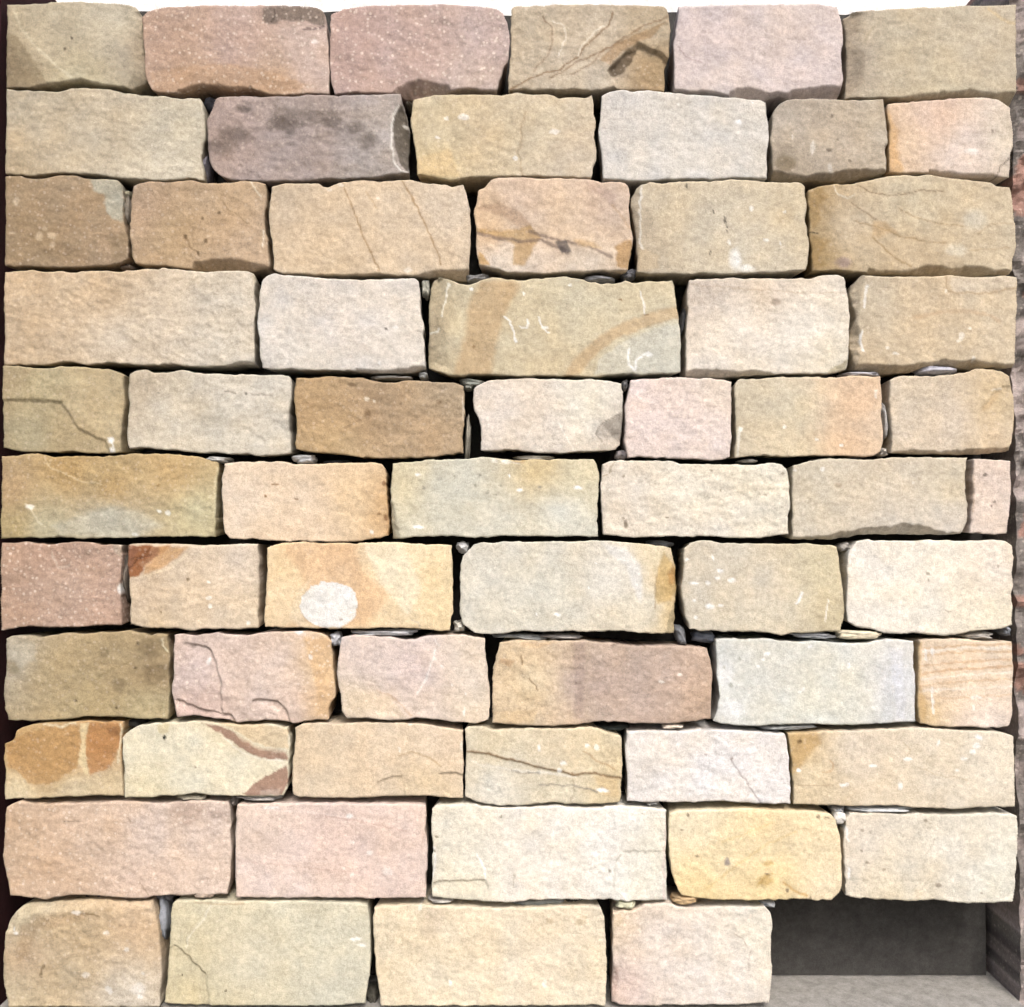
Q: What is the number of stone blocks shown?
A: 63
